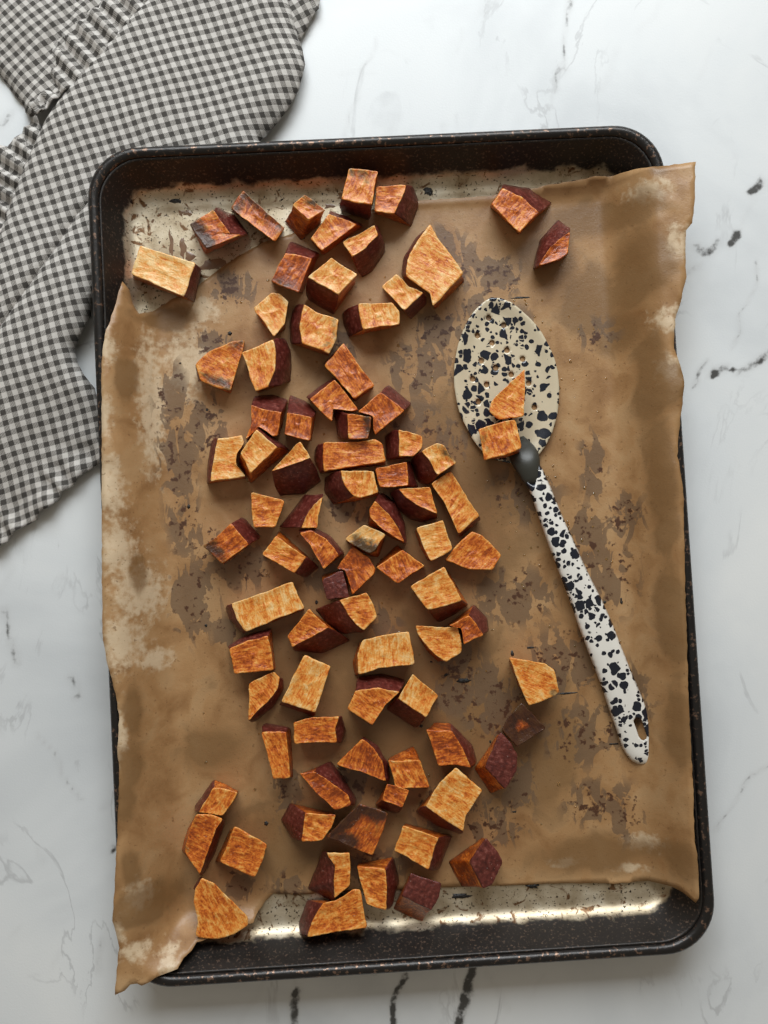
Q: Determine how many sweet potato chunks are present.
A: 84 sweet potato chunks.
